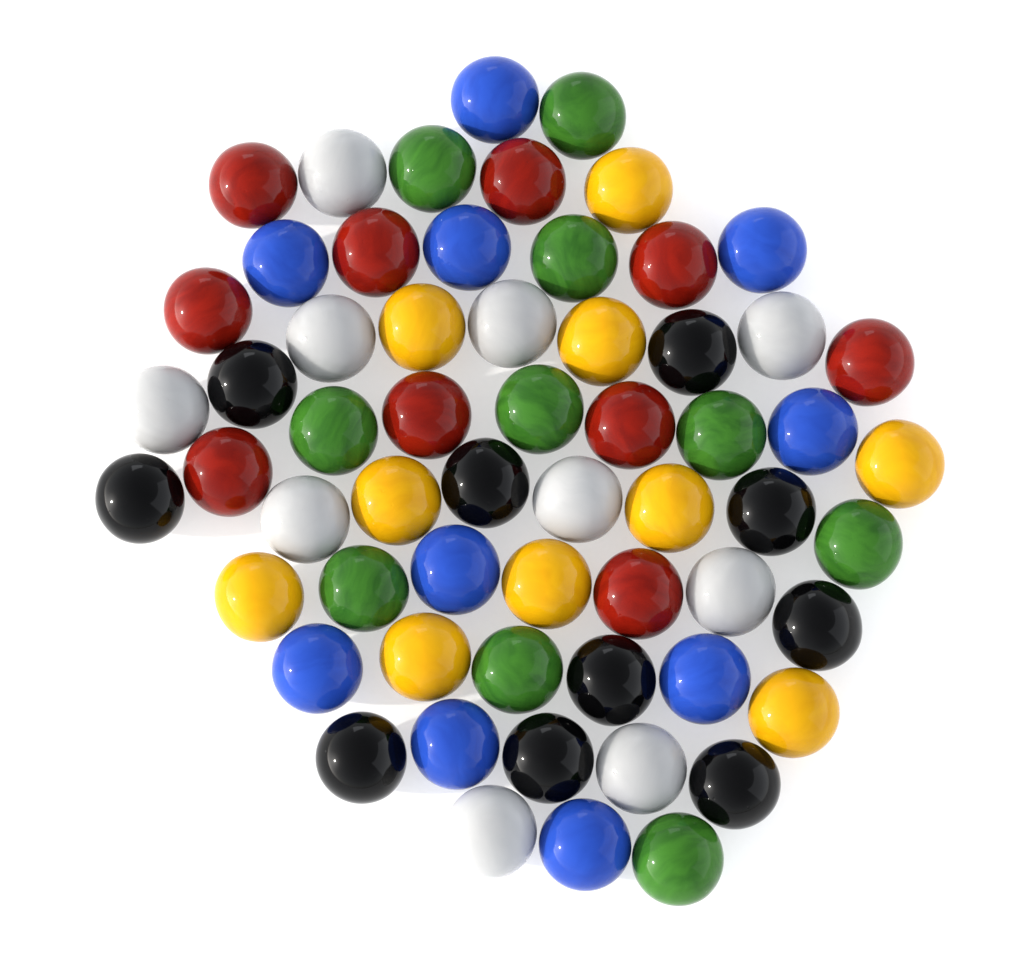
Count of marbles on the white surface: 60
